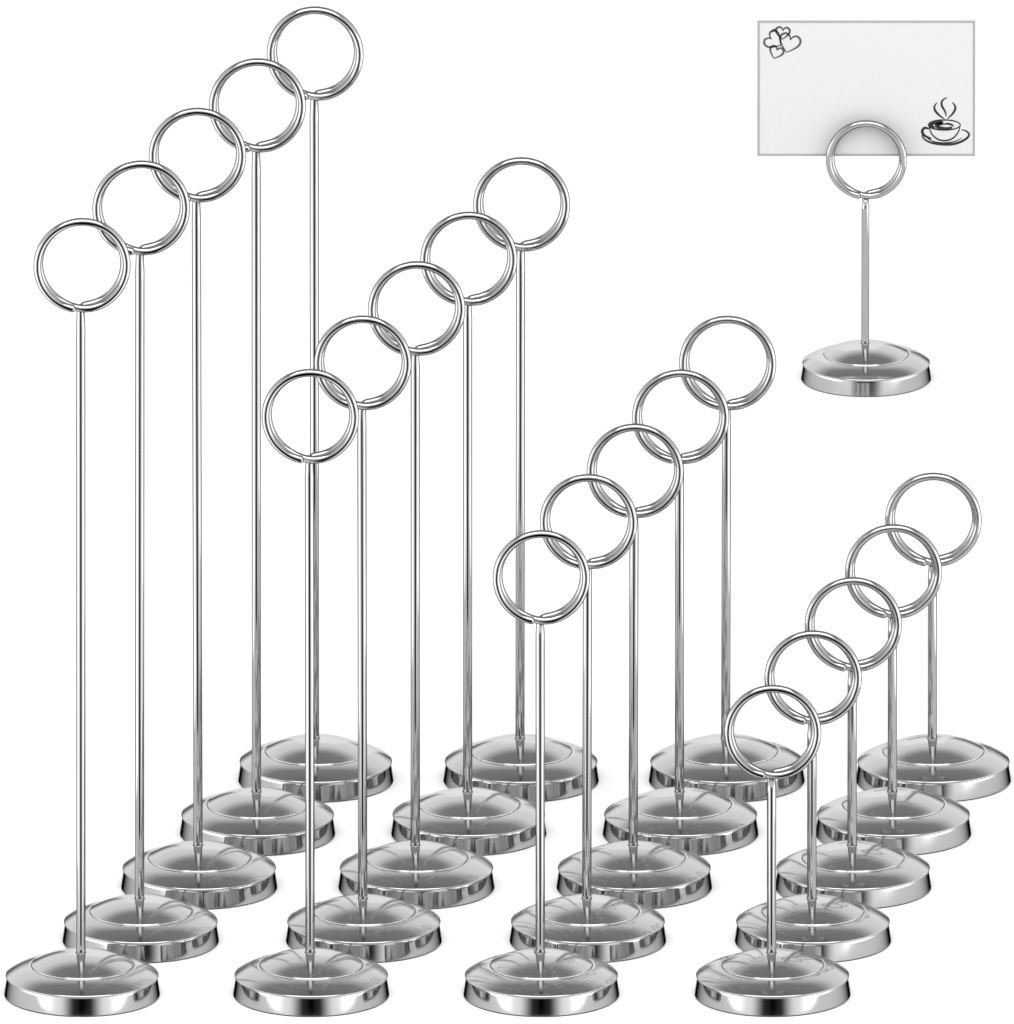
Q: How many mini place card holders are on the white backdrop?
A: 6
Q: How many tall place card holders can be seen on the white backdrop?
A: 5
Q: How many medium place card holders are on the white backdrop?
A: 5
